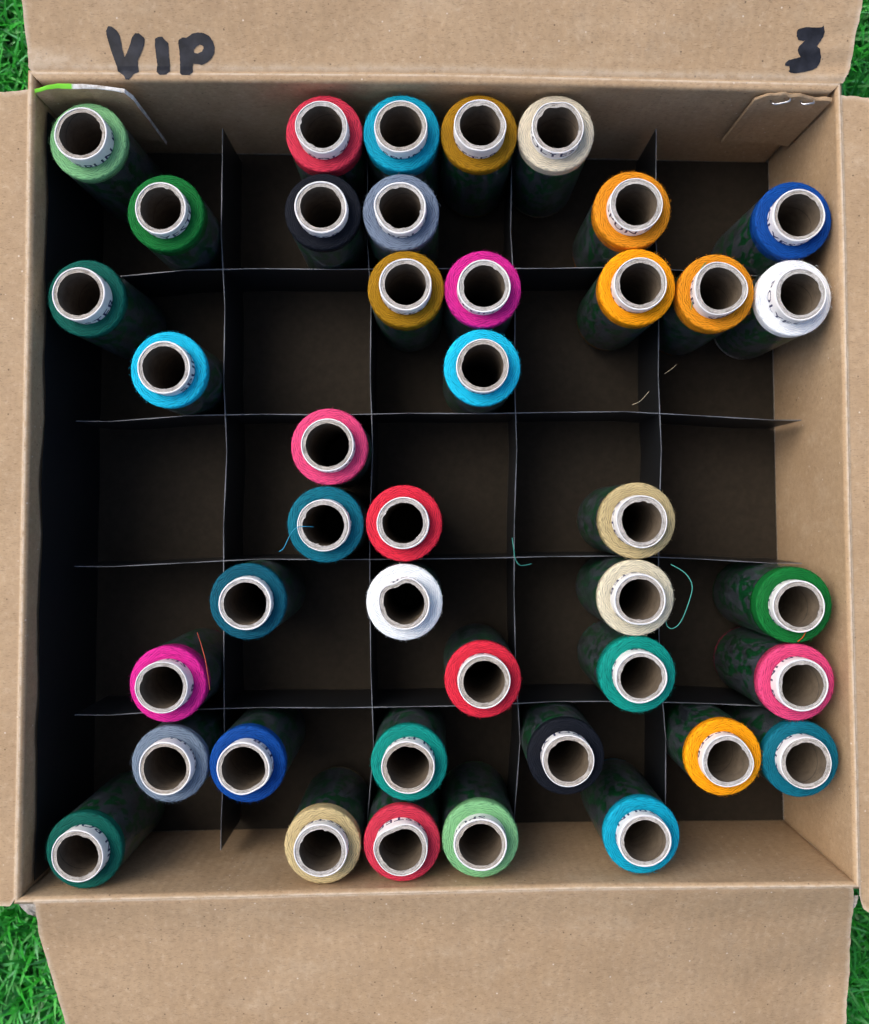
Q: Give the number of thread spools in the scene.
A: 41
